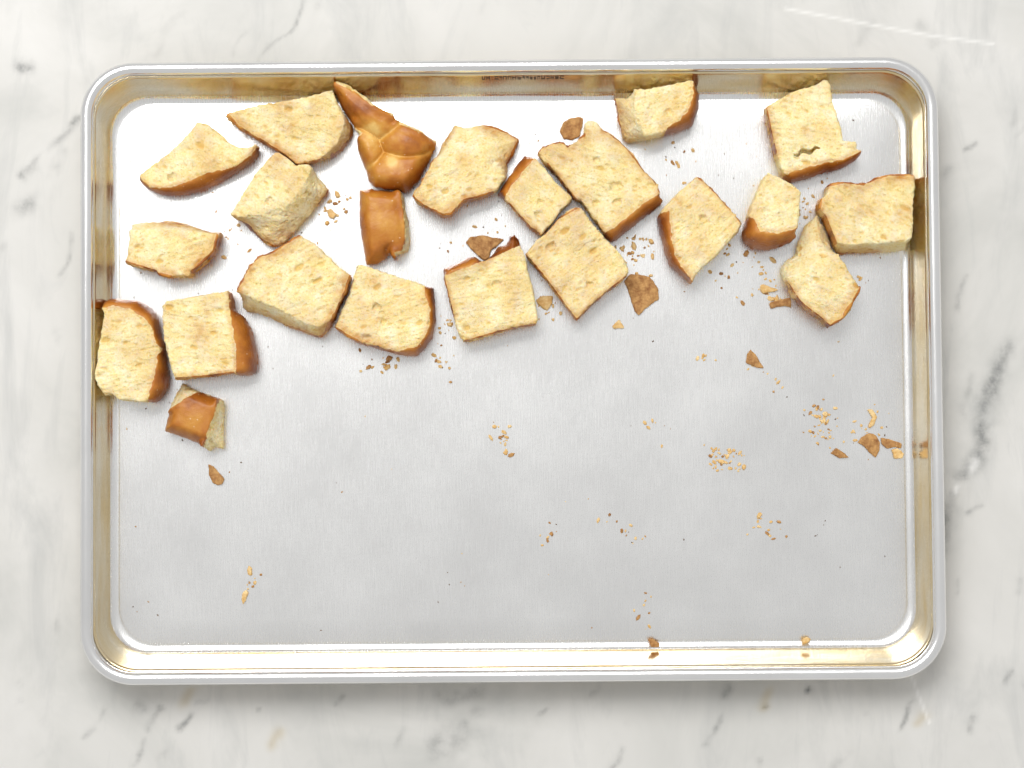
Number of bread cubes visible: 22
